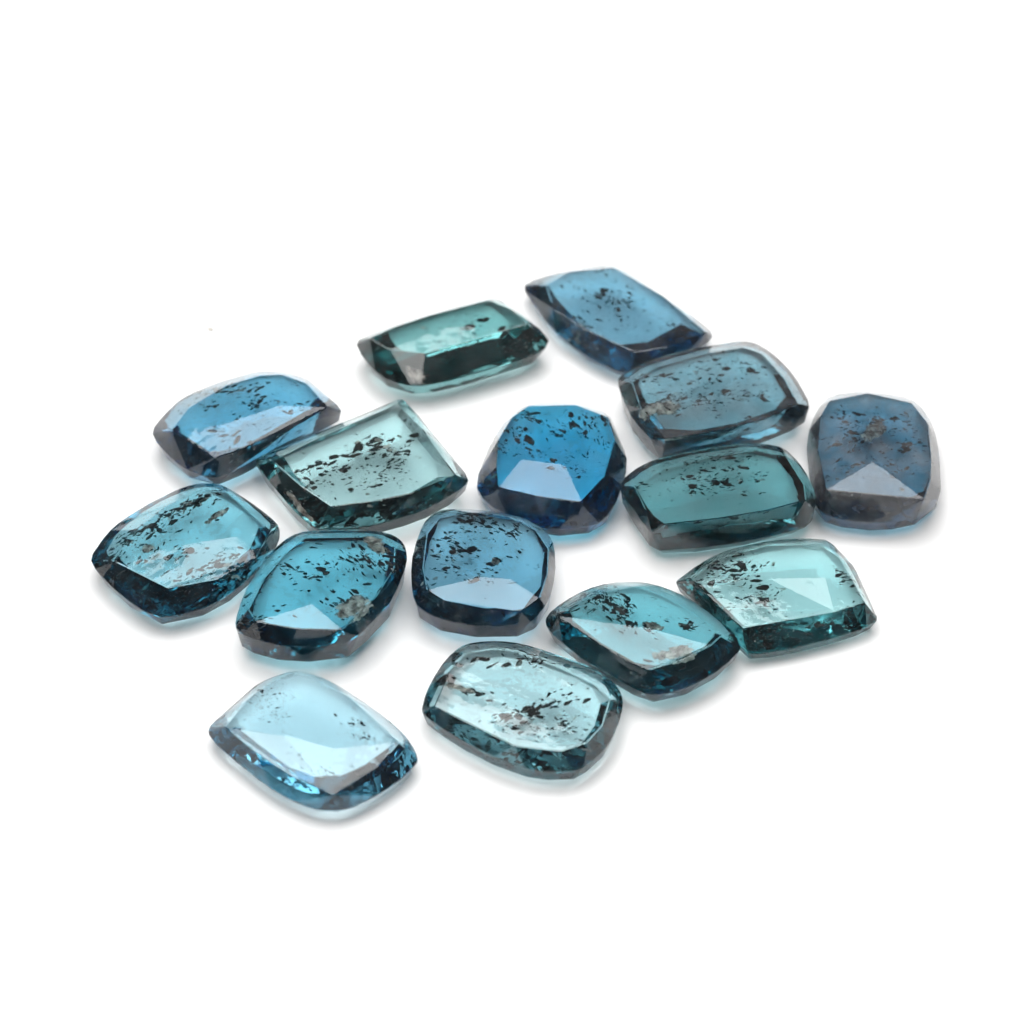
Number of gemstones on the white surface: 15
